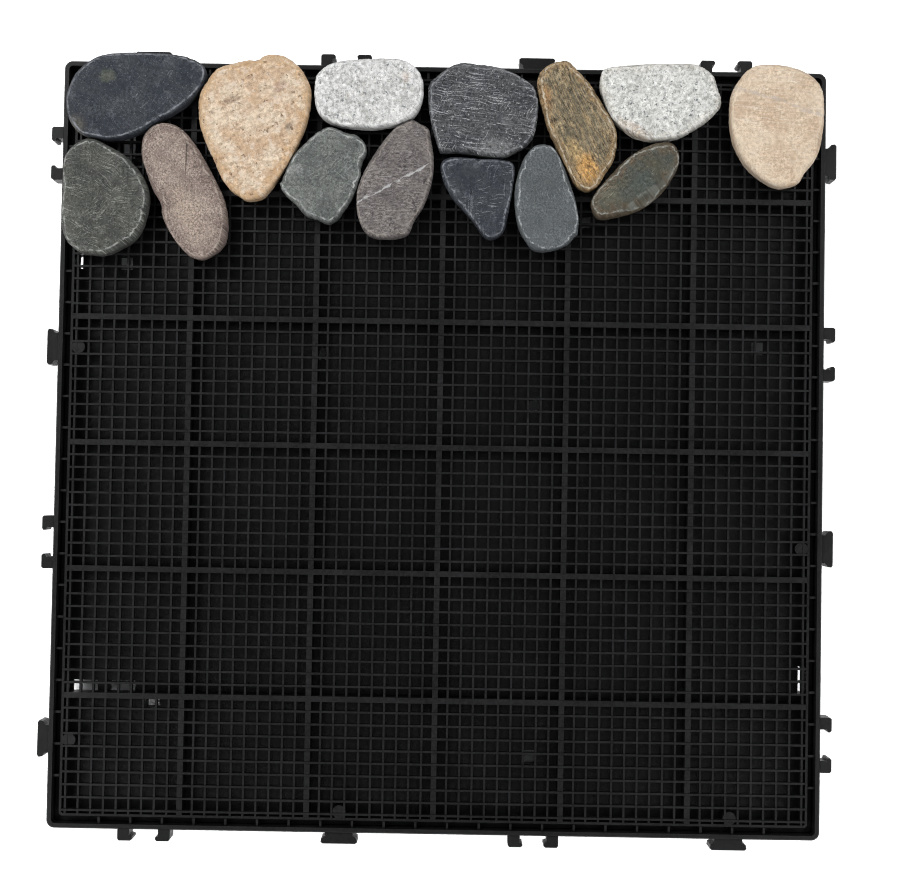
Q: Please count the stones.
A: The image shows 14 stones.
